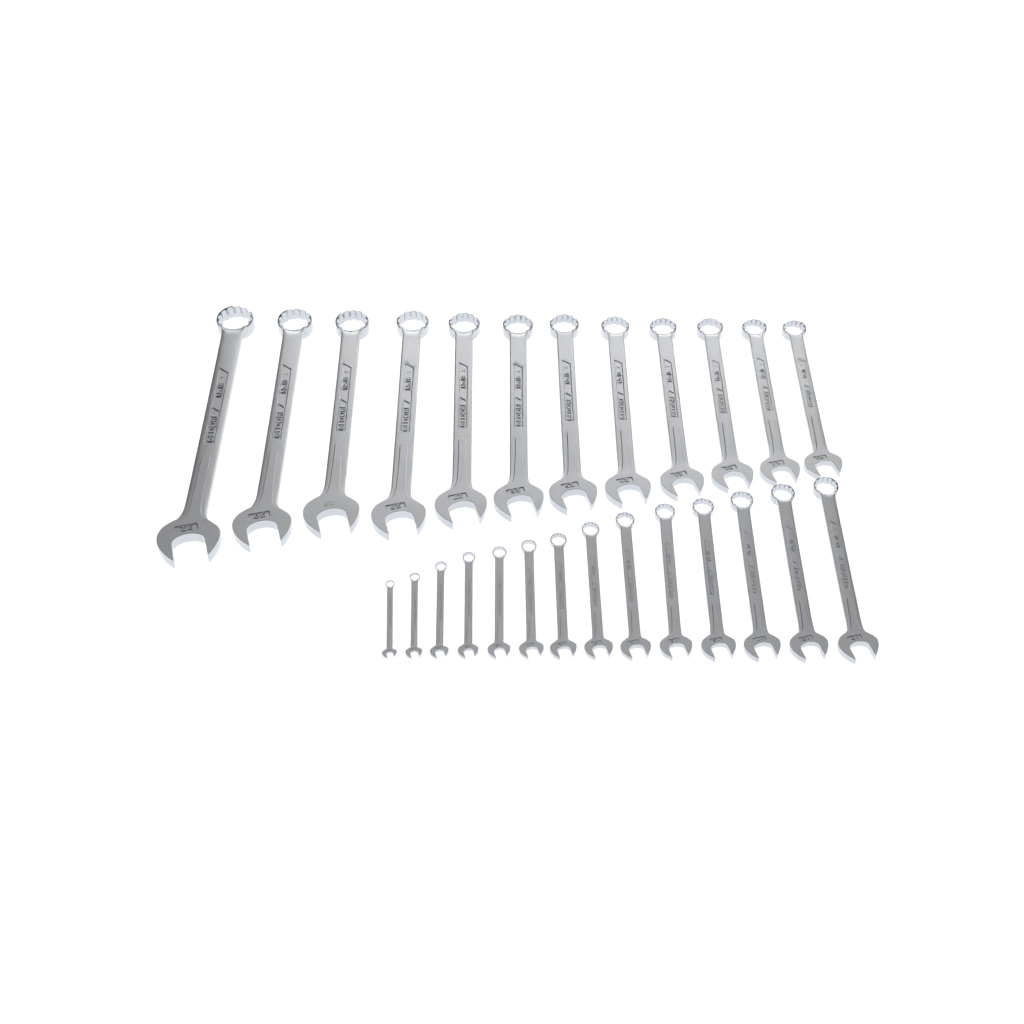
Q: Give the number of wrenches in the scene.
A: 26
